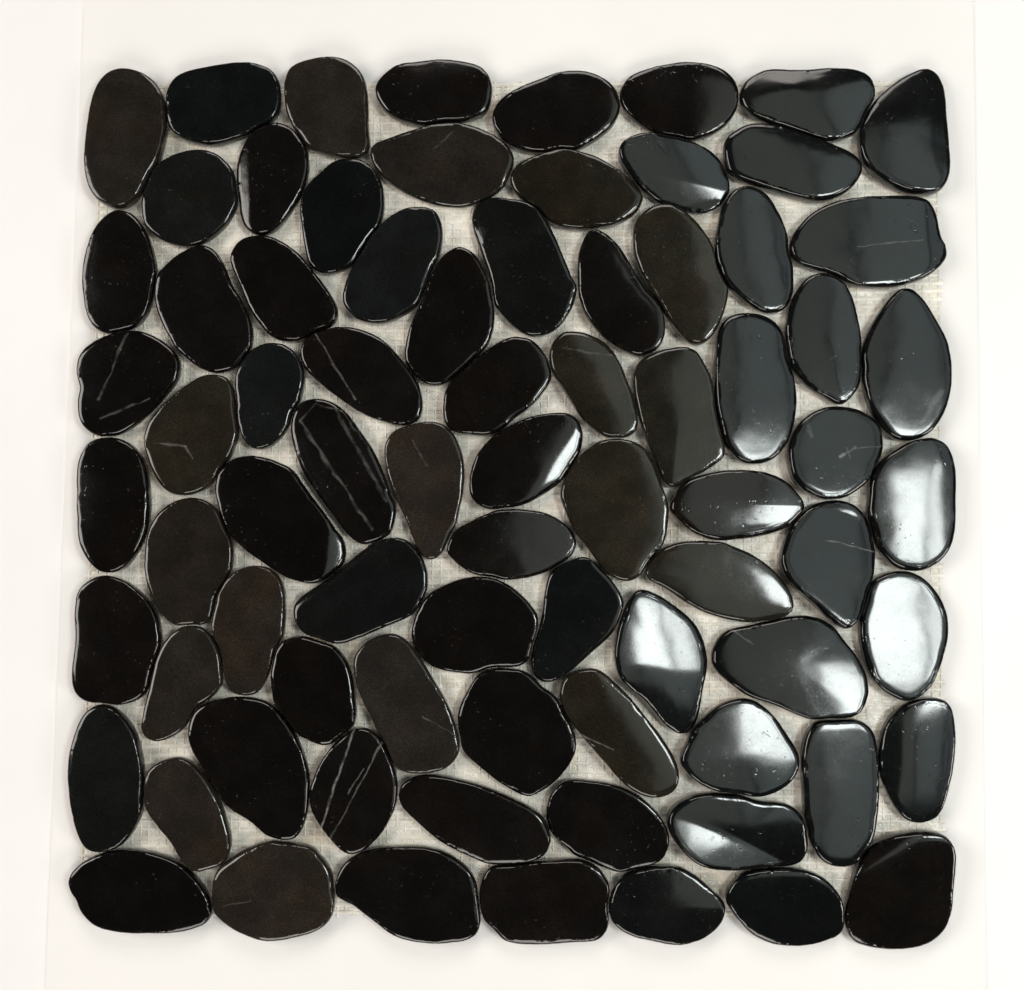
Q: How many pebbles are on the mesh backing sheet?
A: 78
